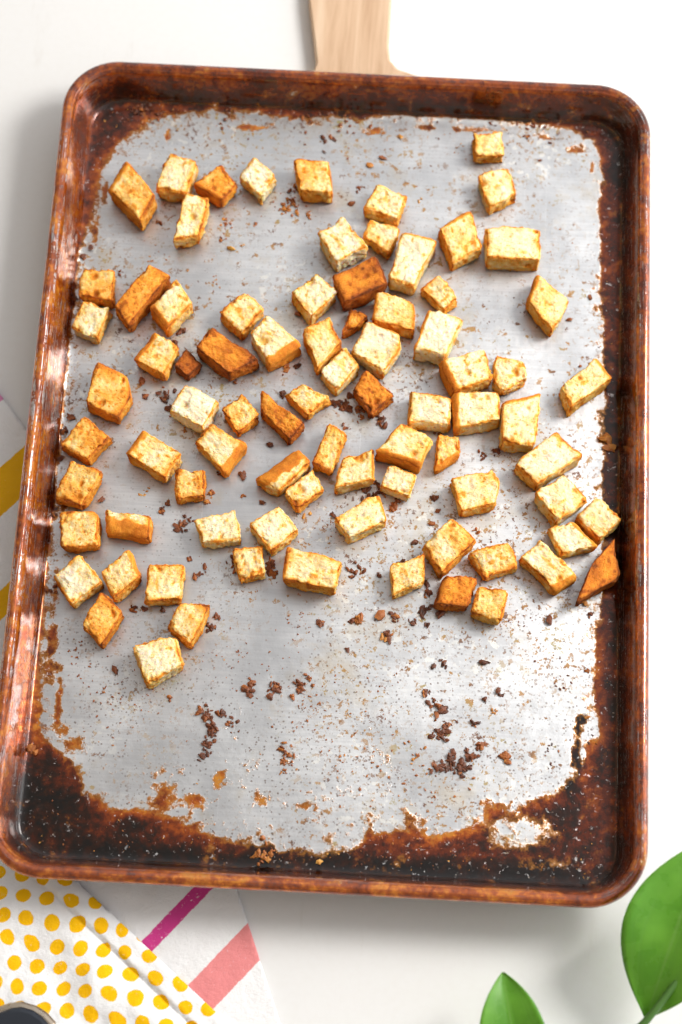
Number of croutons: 82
